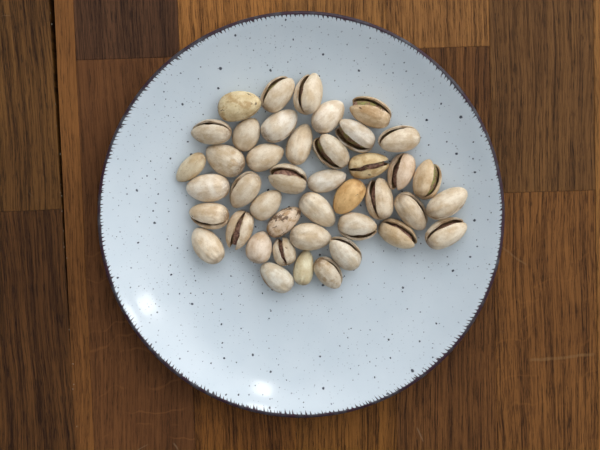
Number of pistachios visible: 42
